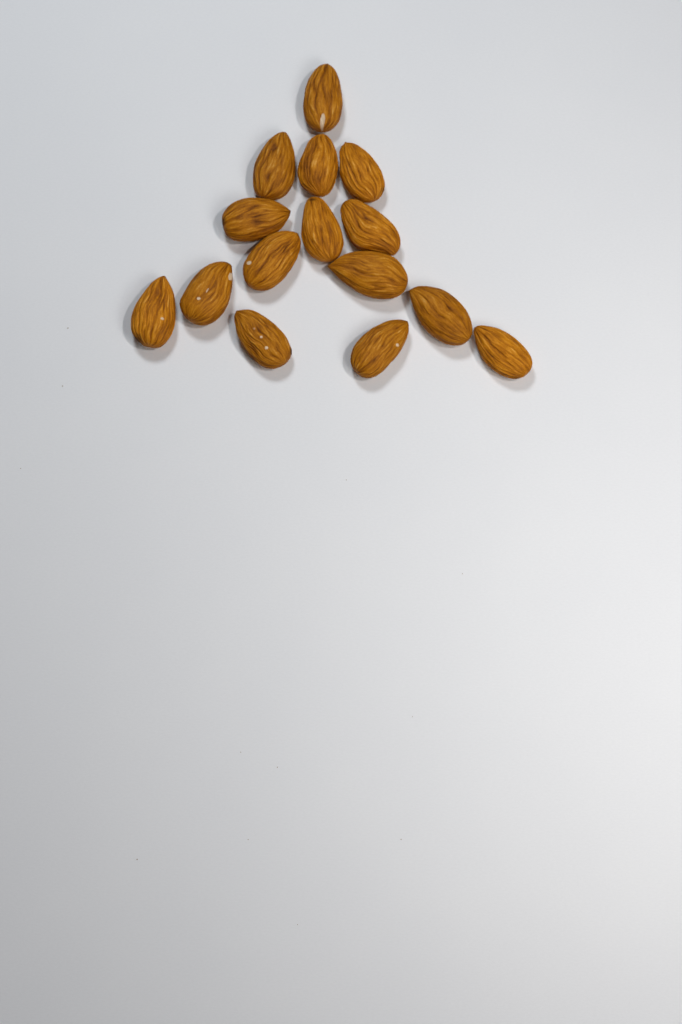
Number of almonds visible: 15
